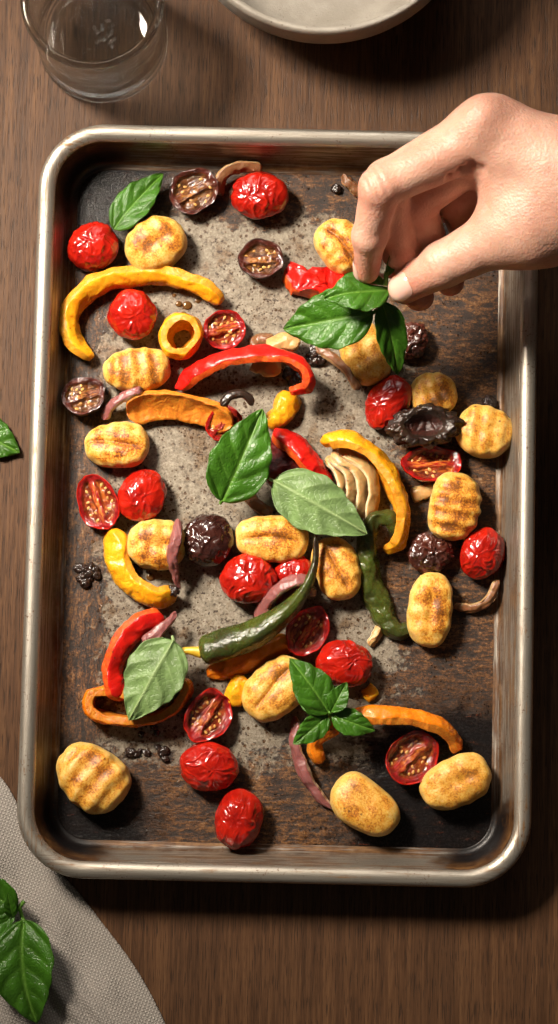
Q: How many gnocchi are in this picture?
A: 16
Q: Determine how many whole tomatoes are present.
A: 14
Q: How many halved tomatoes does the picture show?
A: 10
